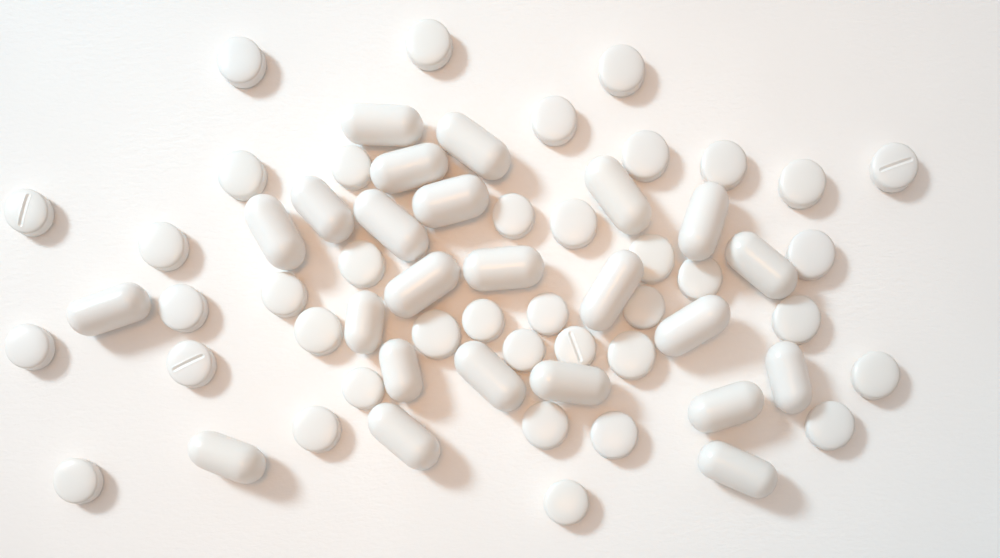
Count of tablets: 39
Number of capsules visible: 24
